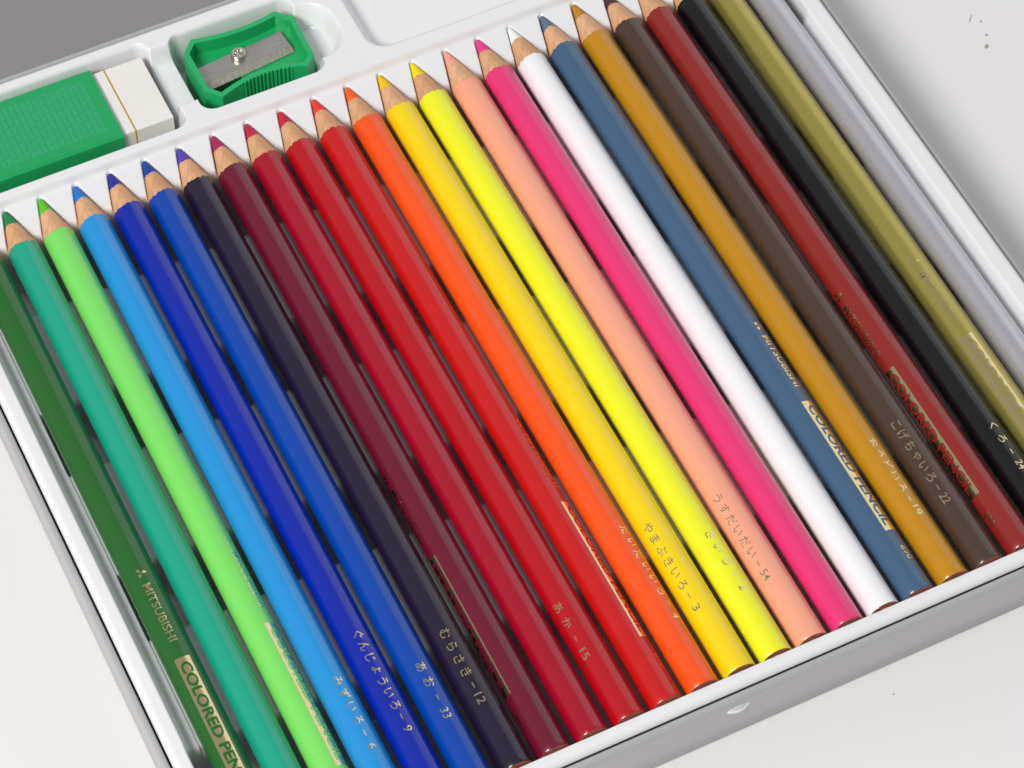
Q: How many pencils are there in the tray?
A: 24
